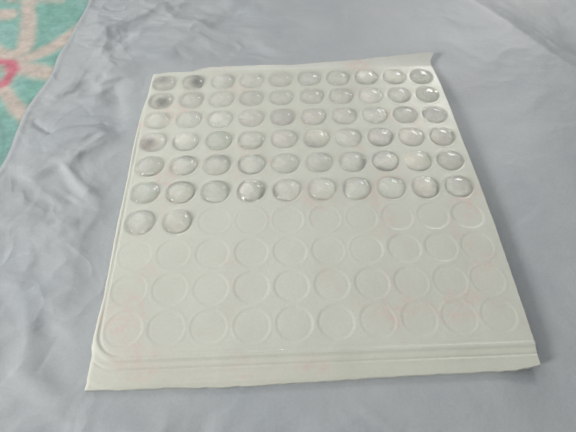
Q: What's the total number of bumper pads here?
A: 62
